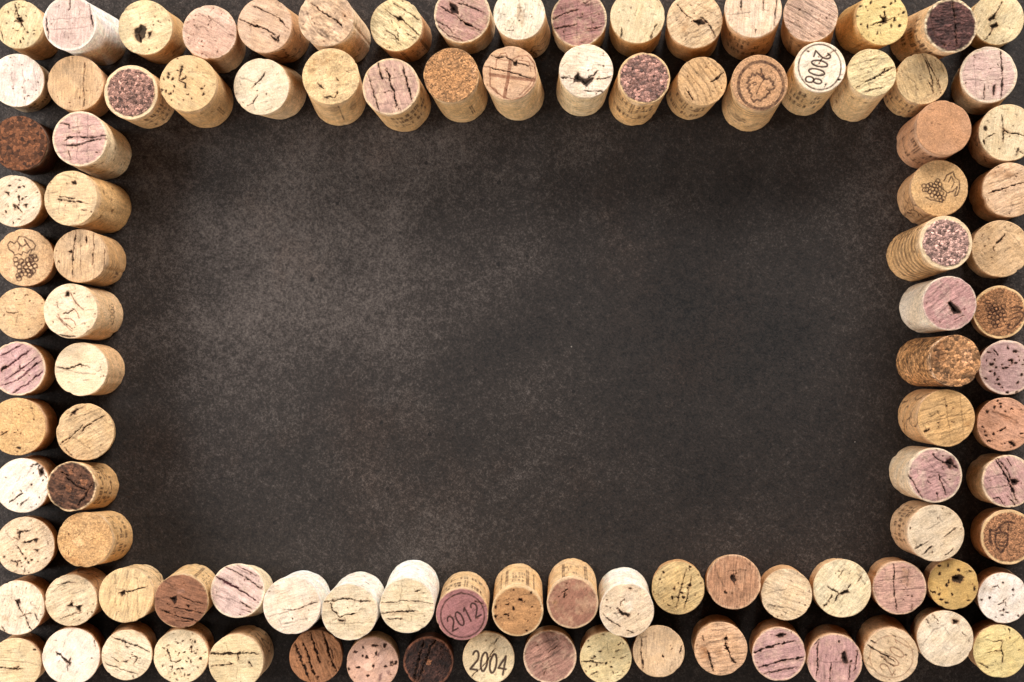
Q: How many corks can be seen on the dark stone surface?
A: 103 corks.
